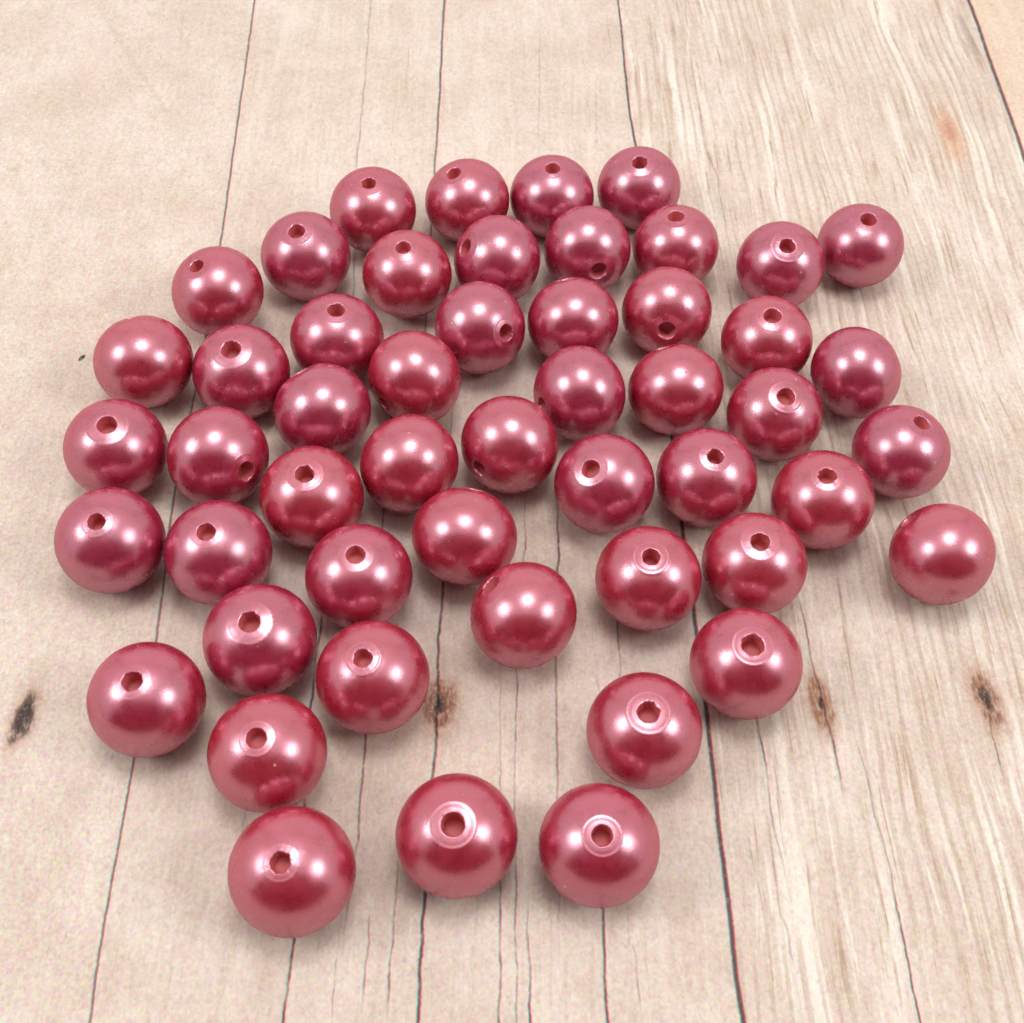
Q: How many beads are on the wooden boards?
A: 51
